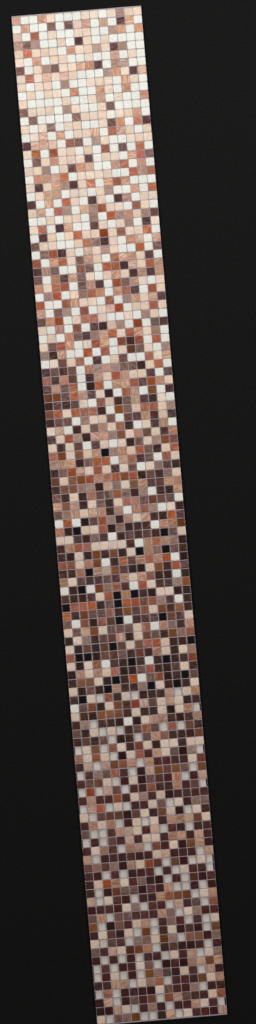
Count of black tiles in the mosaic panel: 25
